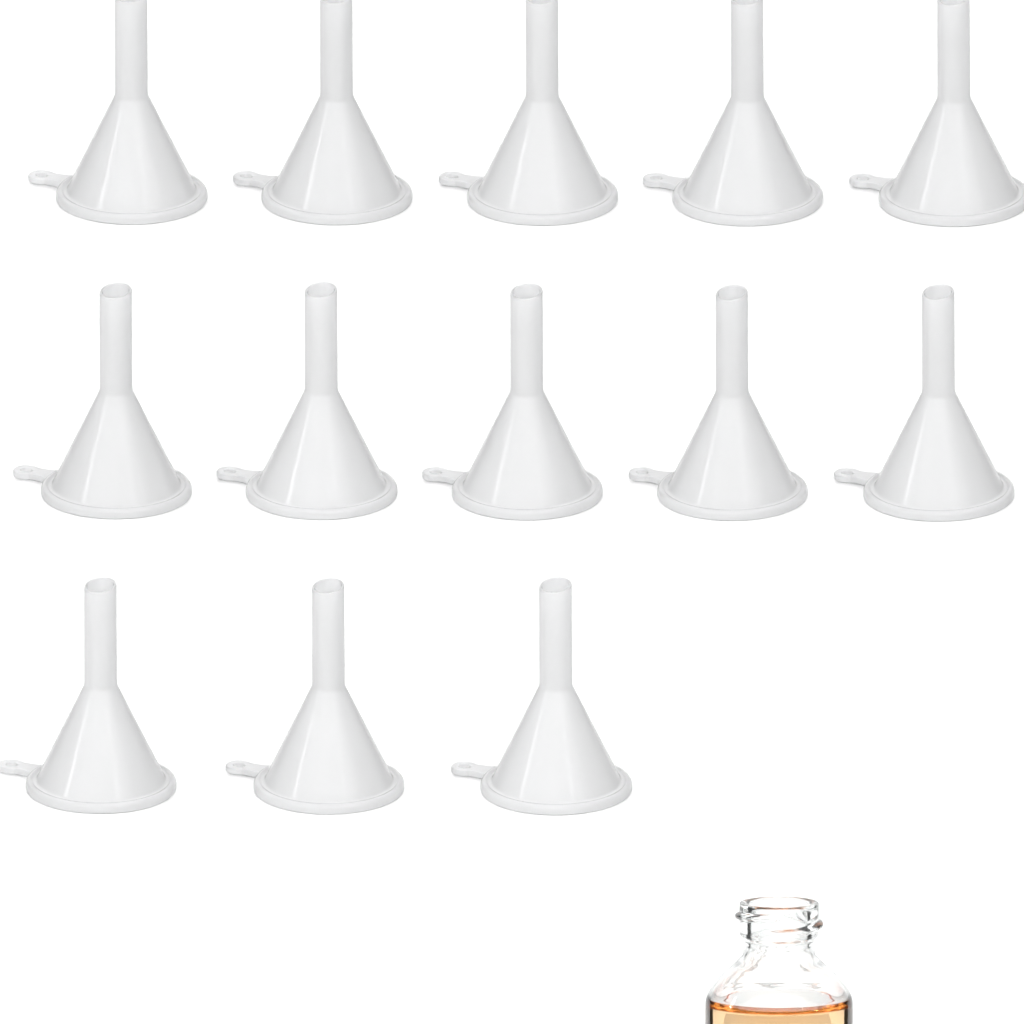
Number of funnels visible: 13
